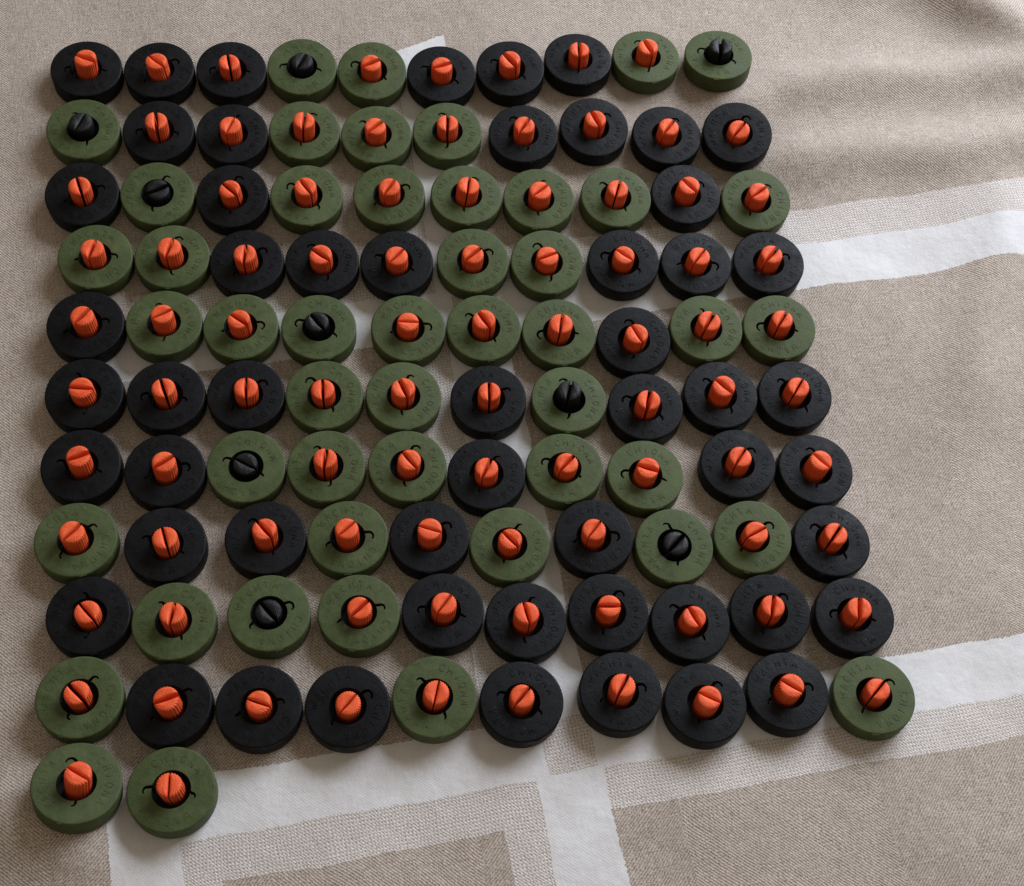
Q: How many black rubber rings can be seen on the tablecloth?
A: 54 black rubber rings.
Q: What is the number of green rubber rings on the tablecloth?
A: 48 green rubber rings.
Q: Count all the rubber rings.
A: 102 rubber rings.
